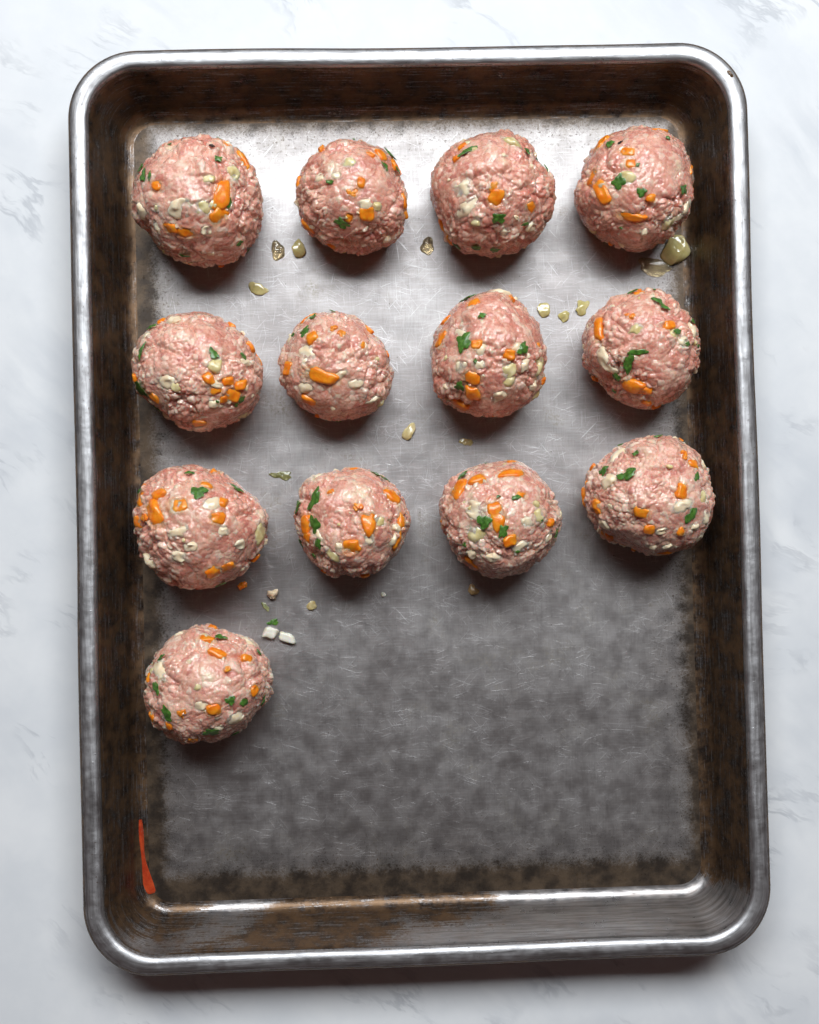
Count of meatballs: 13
